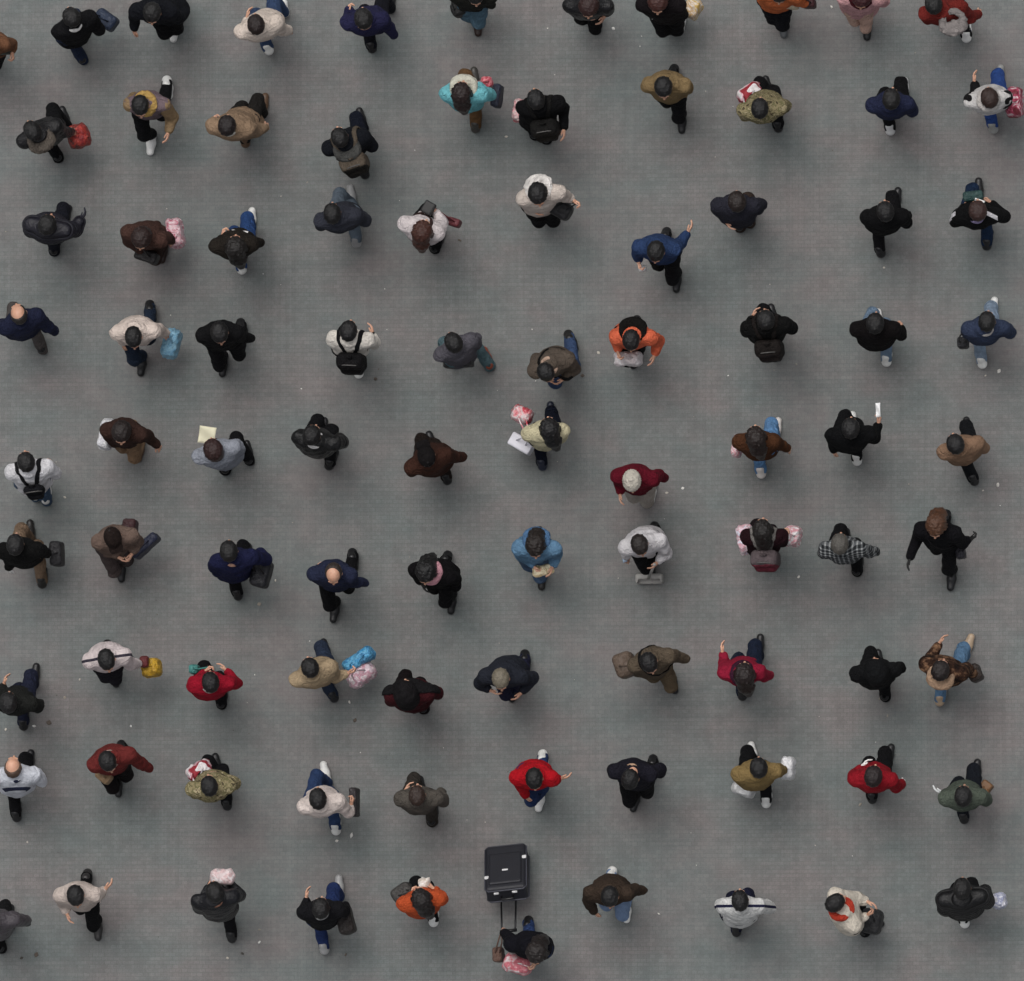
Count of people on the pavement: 91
